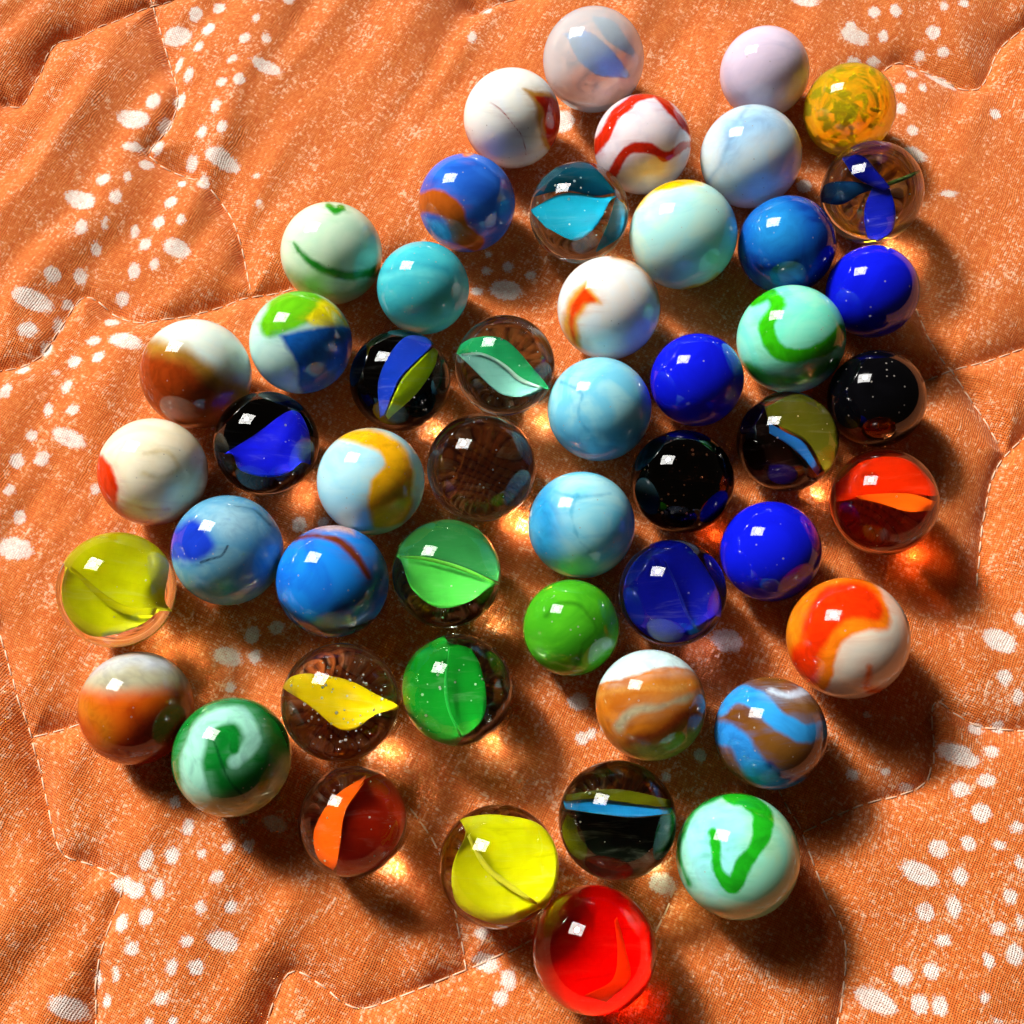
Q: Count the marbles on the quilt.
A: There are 50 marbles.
